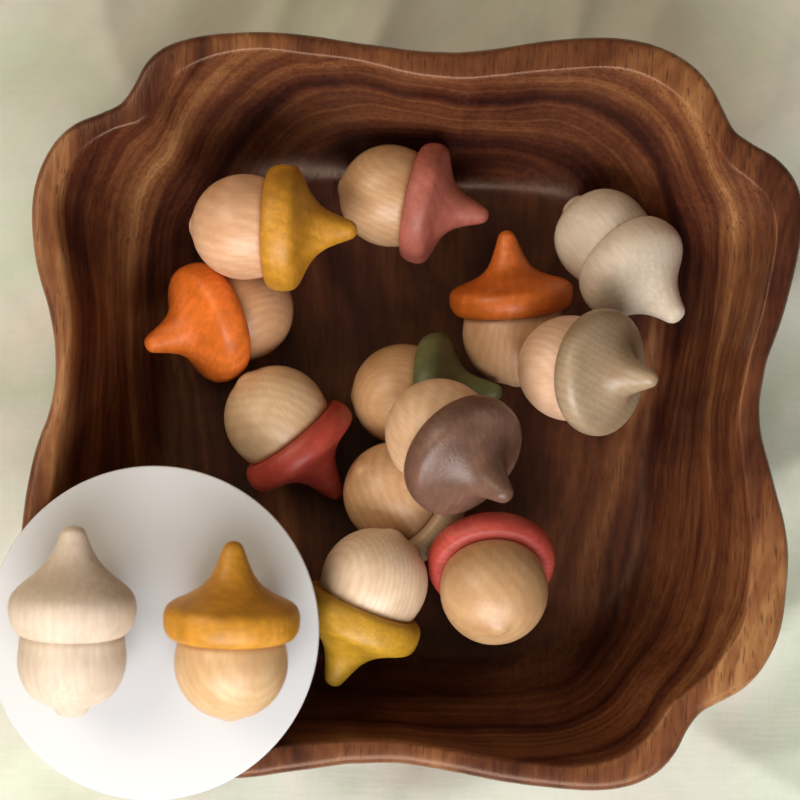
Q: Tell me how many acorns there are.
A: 14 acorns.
